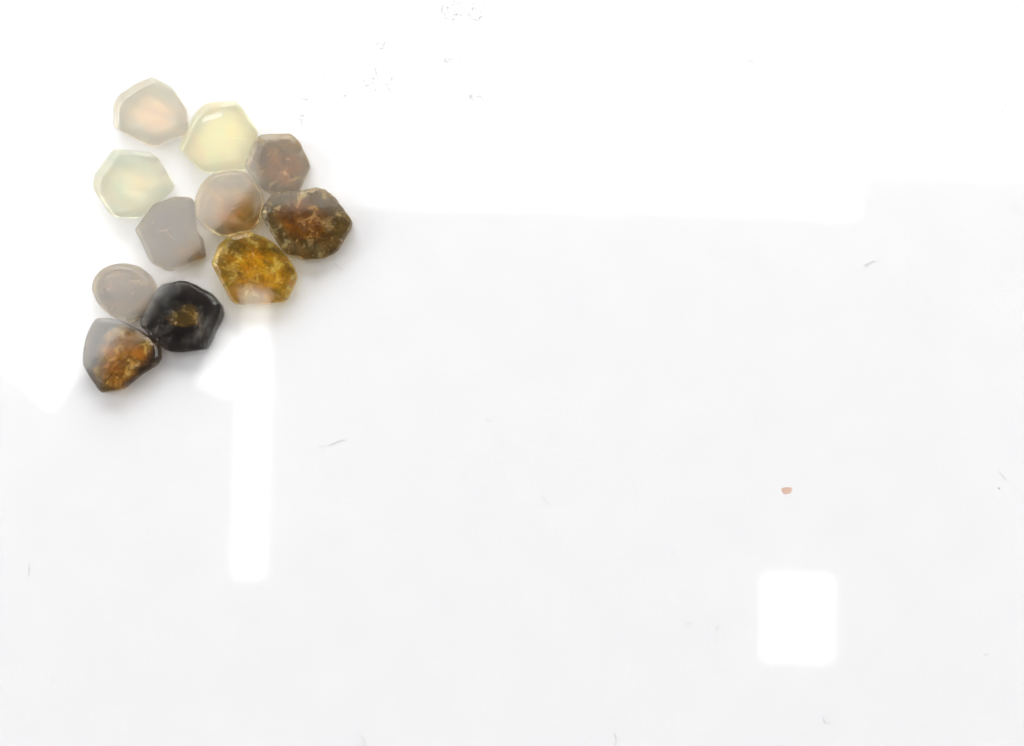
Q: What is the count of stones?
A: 11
